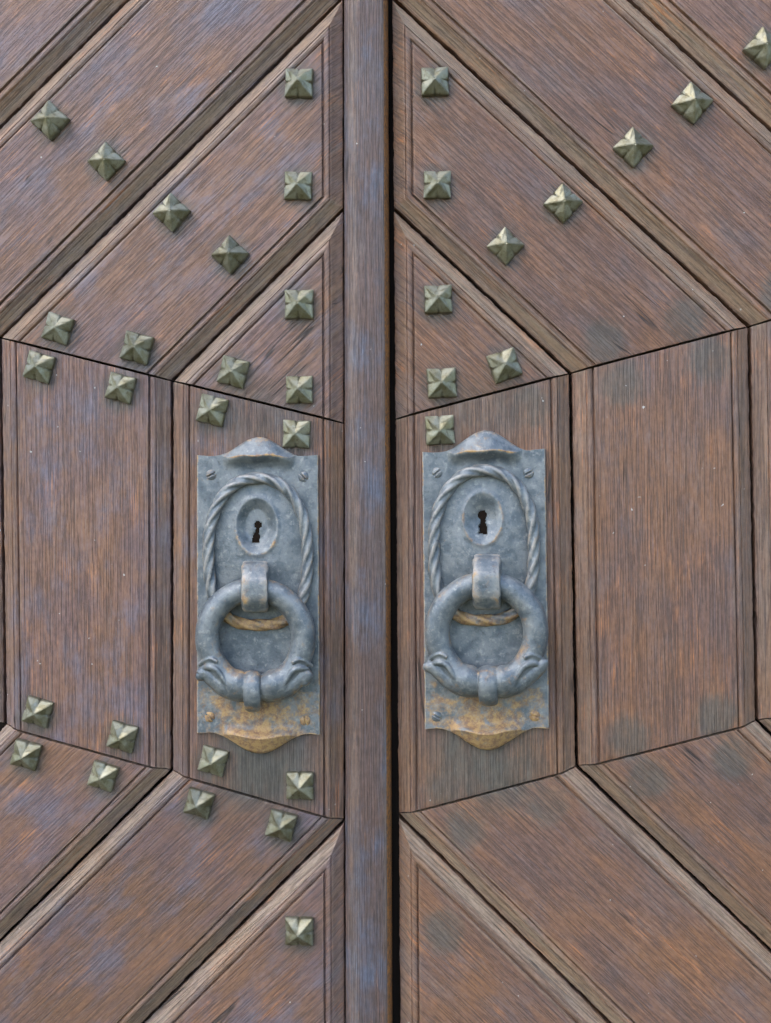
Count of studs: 35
